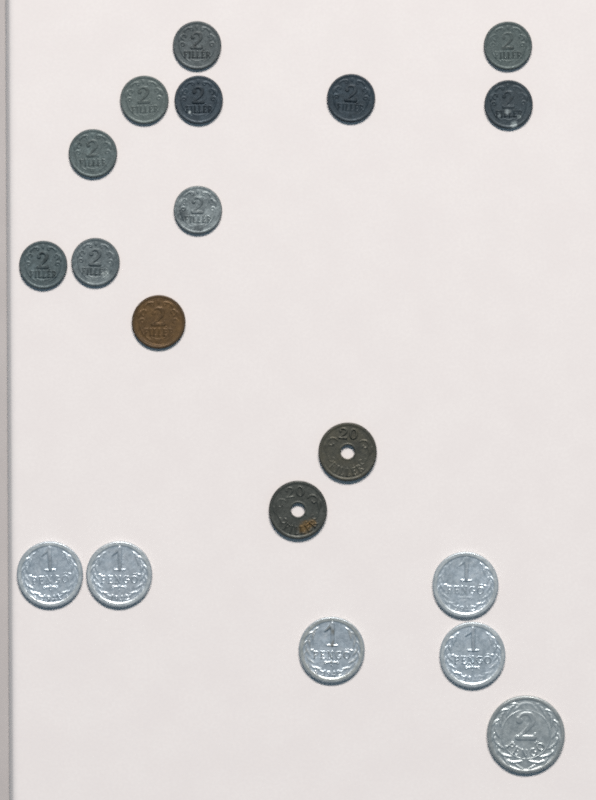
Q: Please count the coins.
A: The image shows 19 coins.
